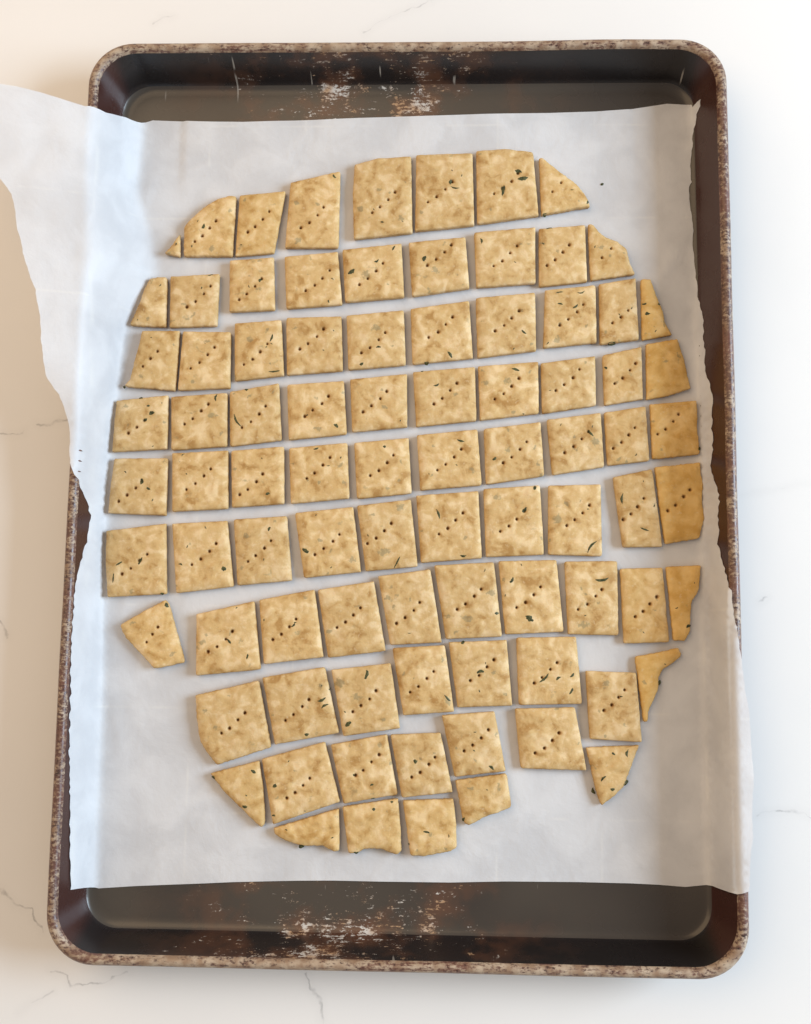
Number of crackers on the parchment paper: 86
